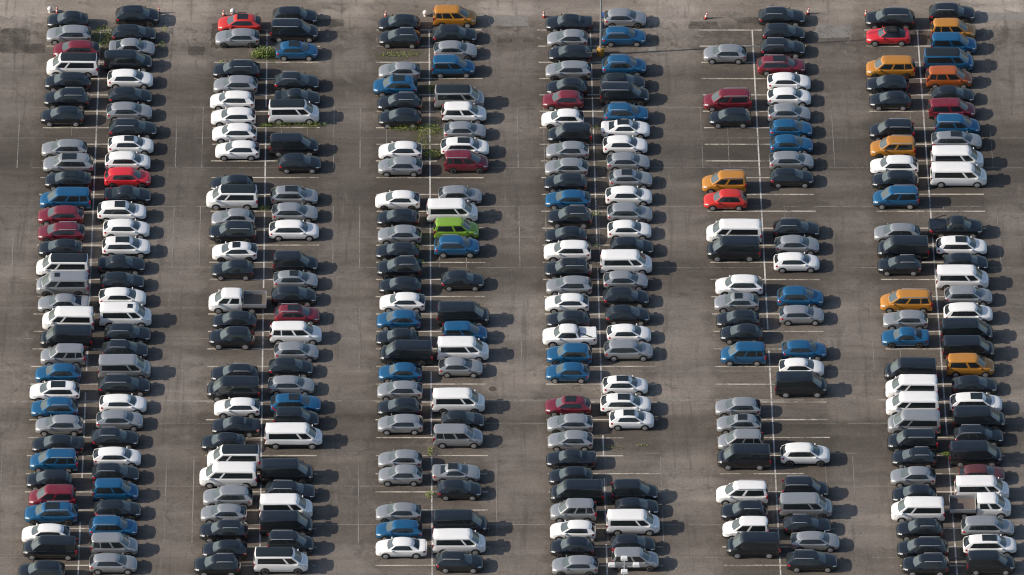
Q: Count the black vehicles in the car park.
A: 132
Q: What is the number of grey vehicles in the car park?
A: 72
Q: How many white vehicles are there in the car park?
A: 78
